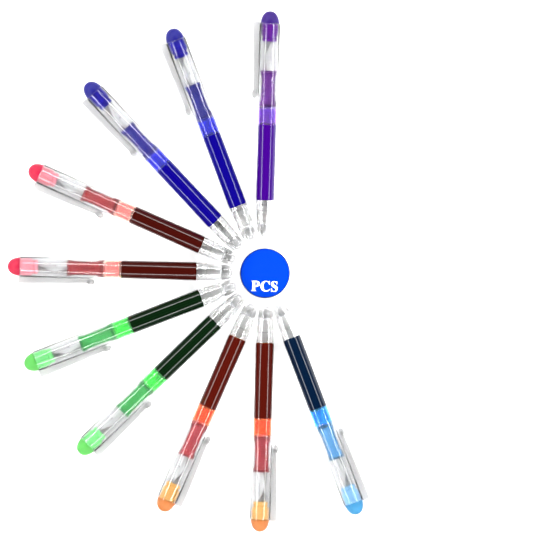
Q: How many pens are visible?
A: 10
